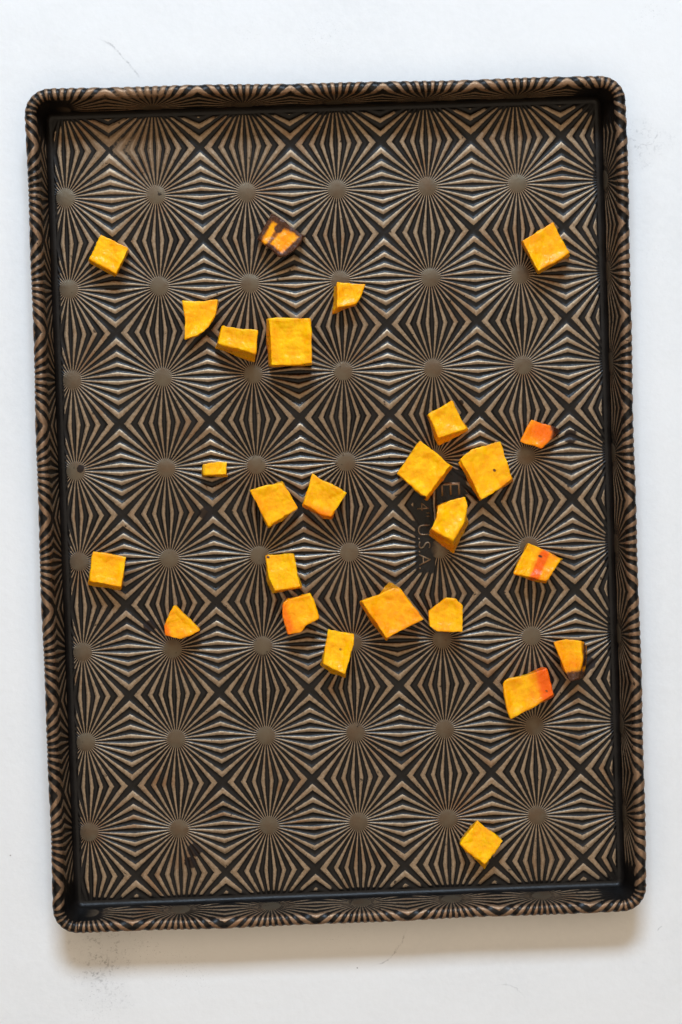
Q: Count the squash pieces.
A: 26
